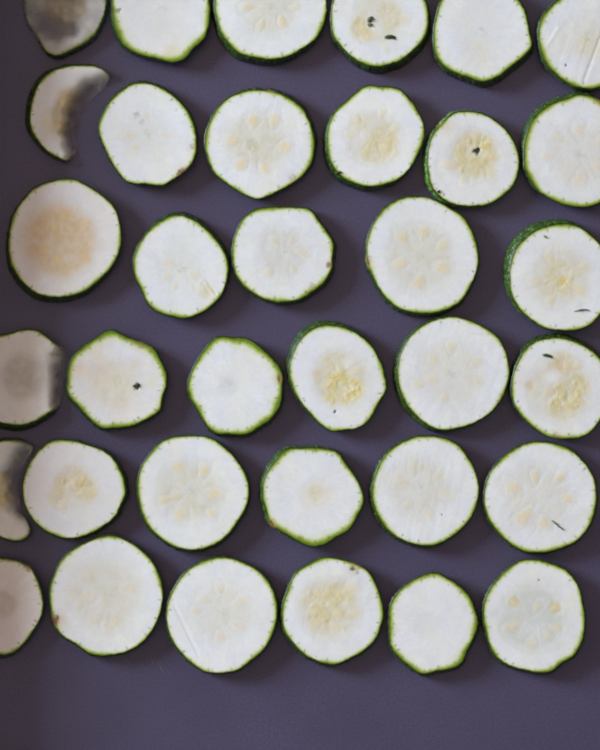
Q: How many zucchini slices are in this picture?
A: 35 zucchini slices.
